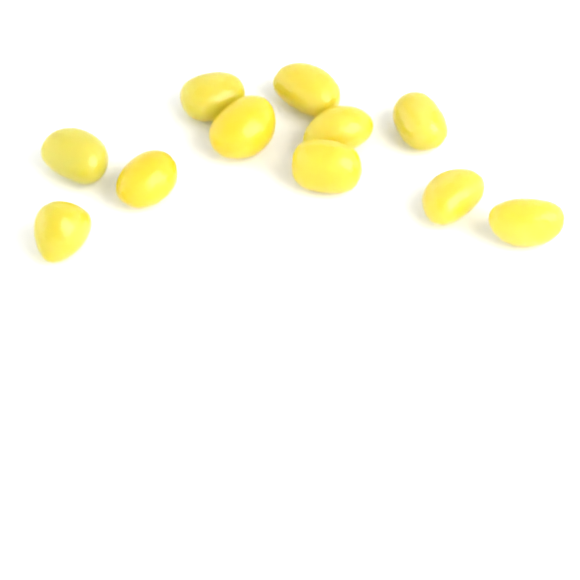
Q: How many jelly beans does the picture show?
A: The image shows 11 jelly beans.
